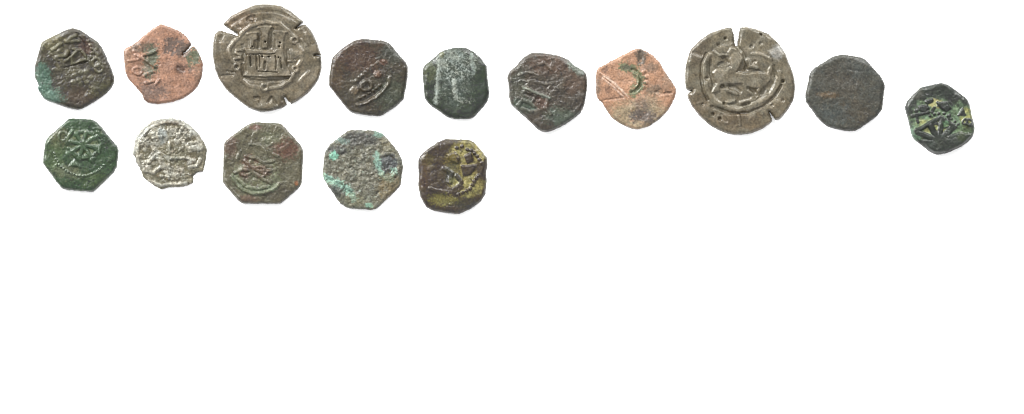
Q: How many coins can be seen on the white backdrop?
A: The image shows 15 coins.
